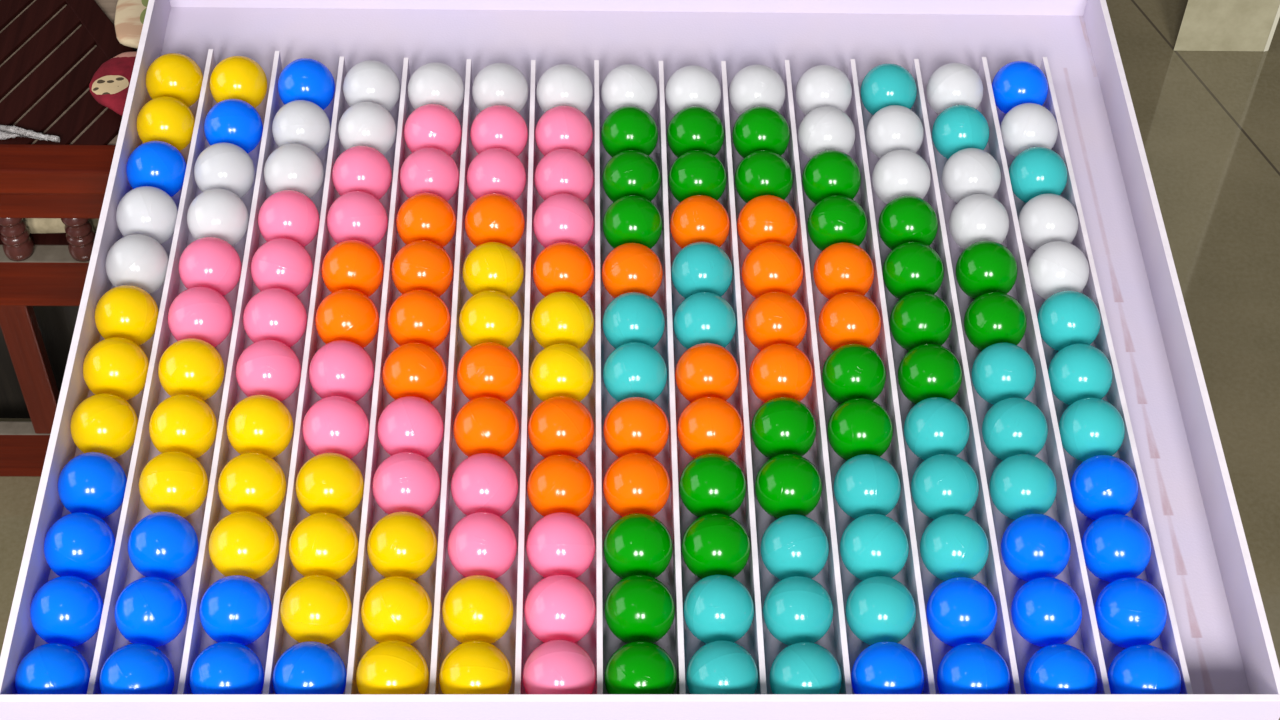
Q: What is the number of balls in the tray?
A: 168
